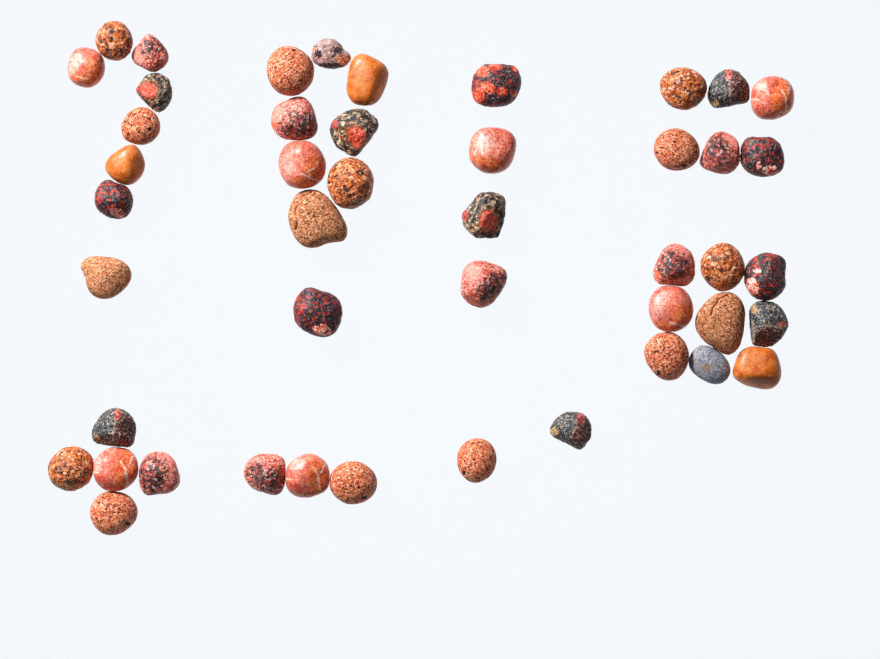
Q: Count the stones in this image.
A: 46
